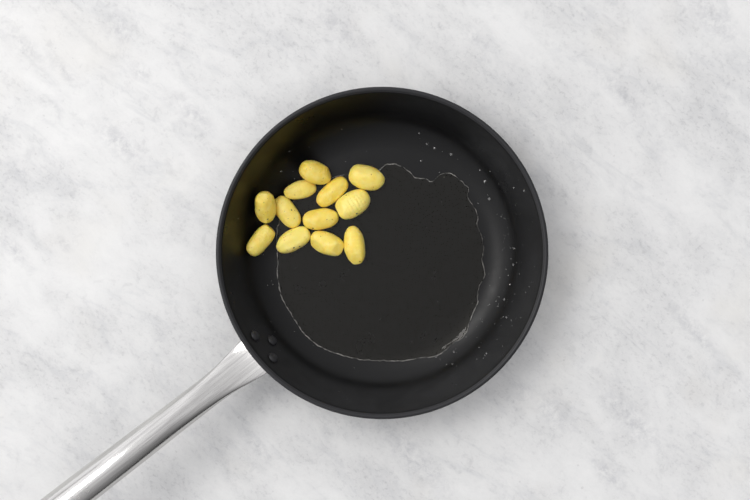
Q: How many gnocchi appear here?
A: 12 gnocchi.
